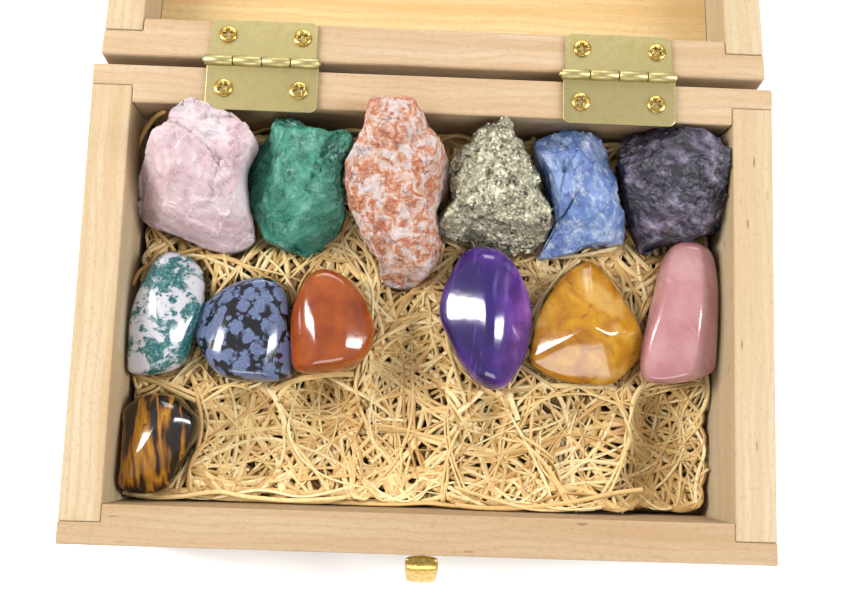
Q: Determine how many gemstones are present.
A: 13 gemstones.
